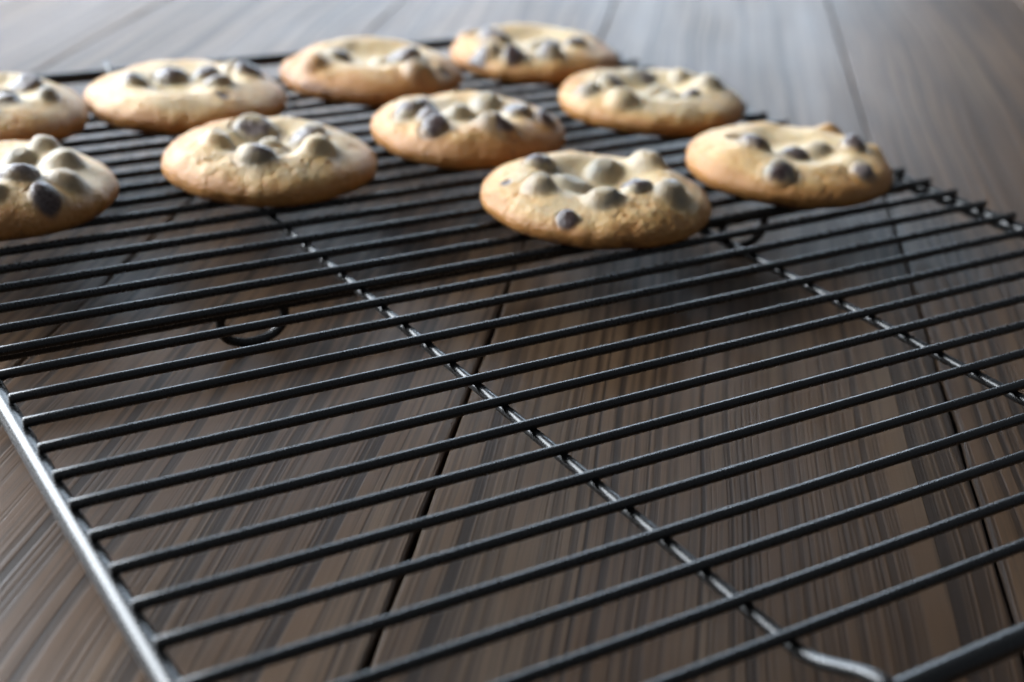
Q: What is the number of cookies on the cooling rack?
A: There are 10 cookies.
